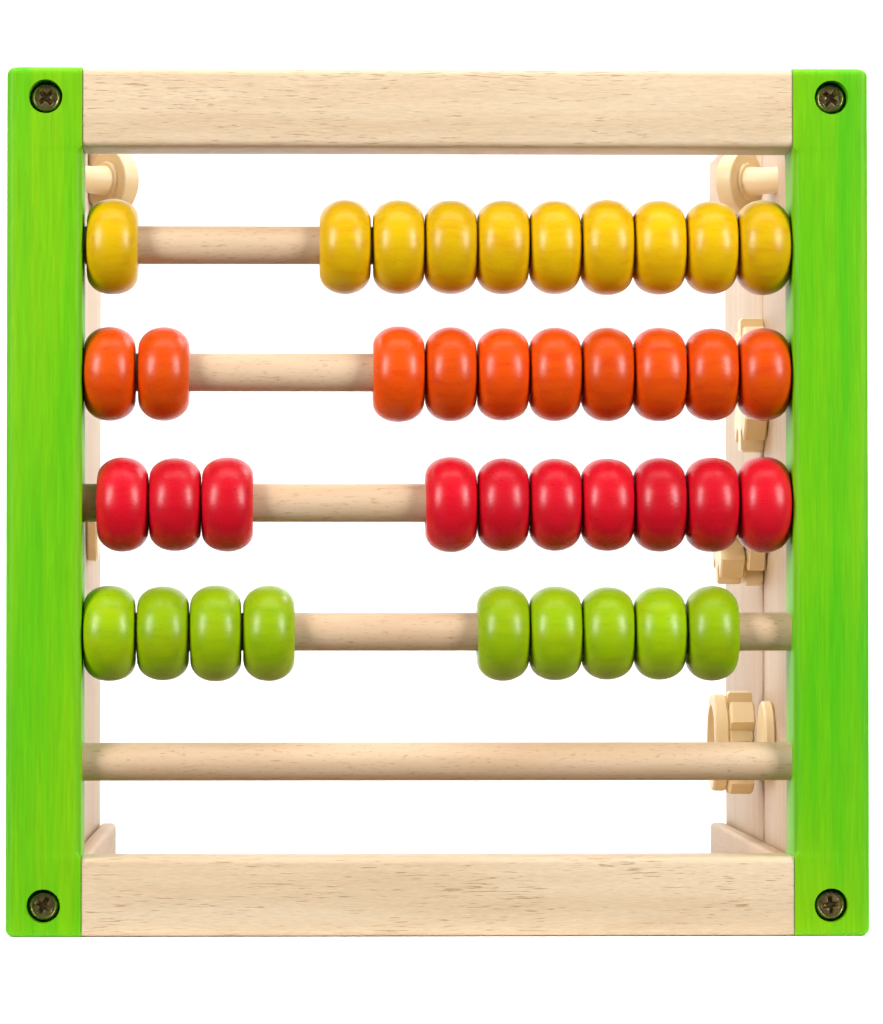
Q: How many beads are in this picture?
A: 39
